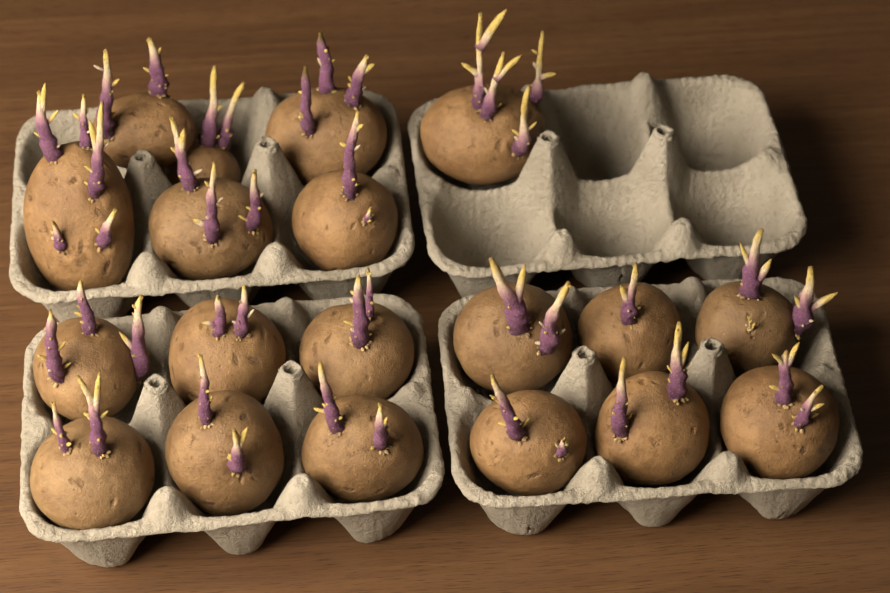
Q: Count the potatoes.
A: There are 19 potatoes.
